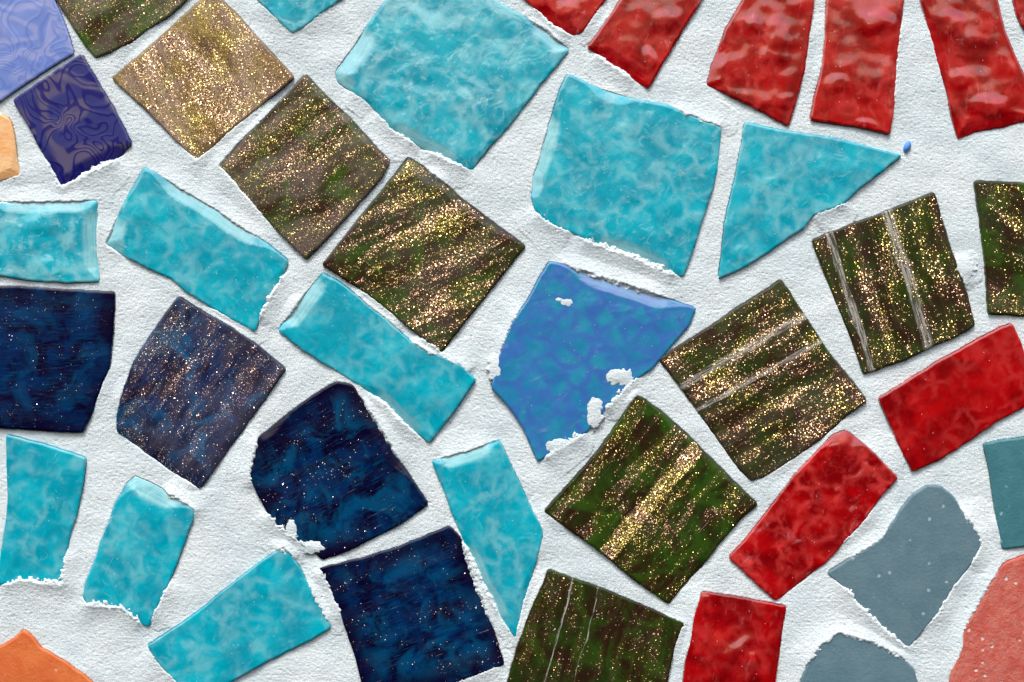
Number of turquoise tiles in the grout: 11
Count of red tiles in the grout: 9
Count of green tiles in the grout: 8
